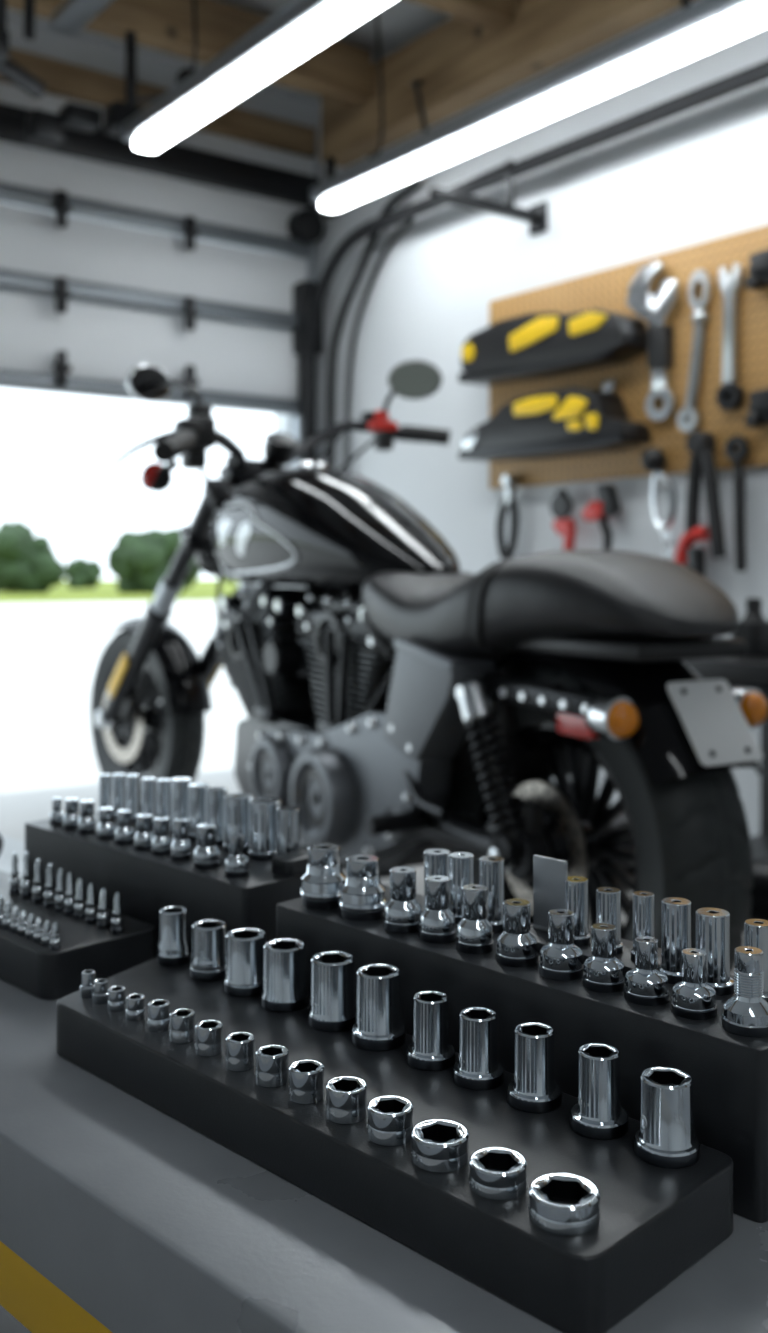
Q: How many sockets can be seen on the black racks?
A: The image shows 67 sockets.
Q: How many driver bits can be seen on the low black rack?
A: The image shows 18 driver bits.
